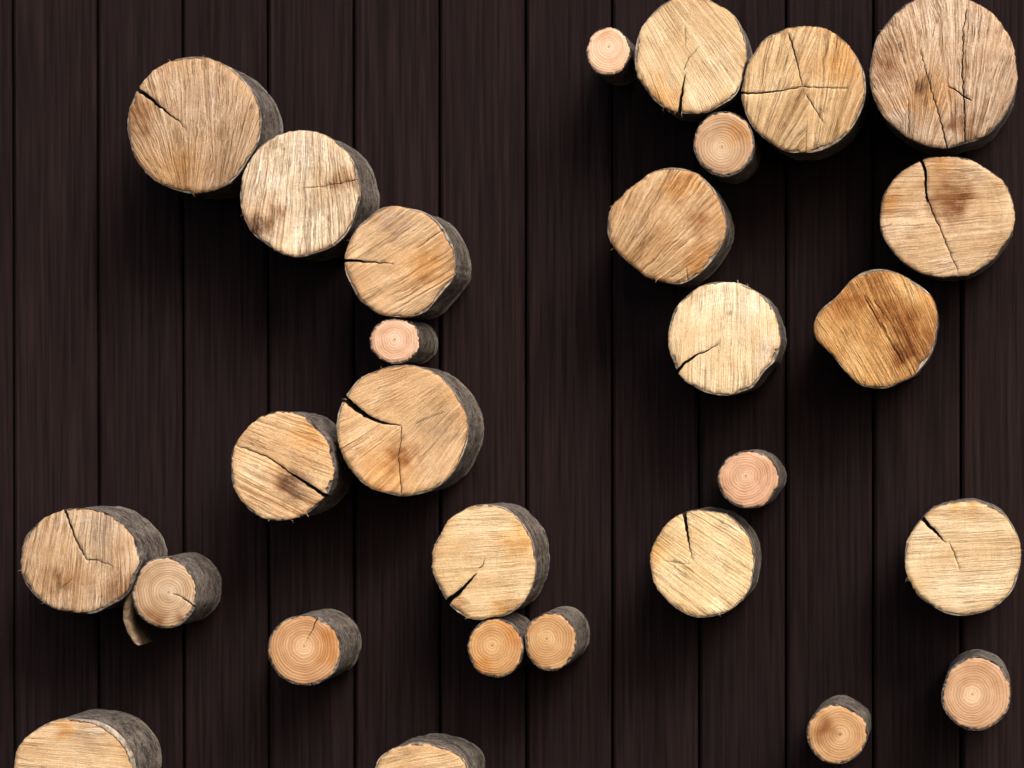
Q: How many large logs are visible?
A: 18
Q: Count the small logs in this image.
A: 10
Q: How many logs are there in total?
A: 28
